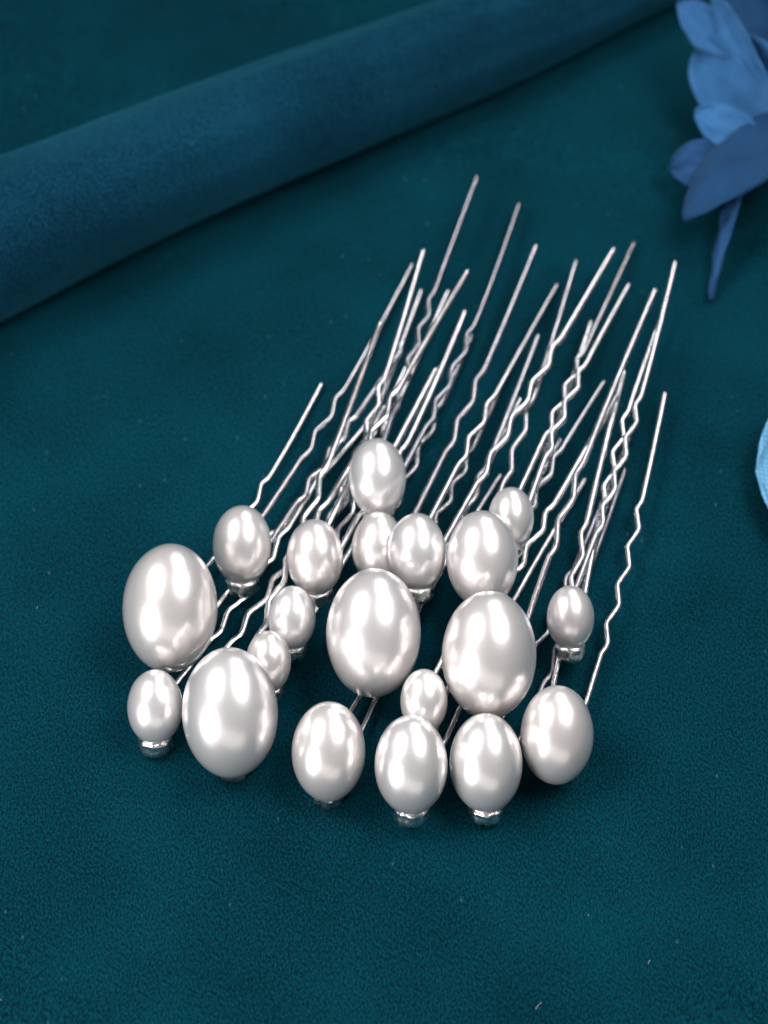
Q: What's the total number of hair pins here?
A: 20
